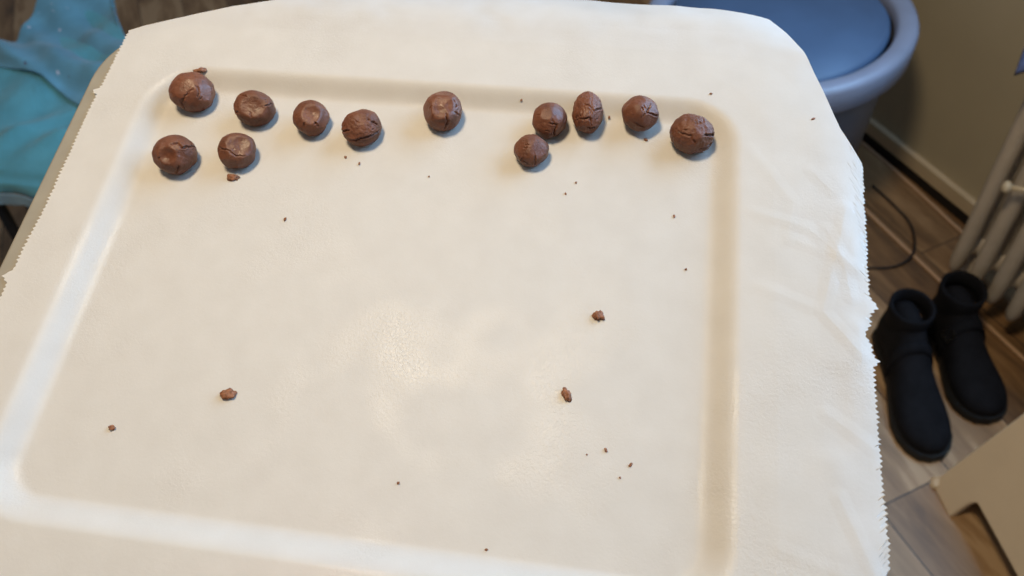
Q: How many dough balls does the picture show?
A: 12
